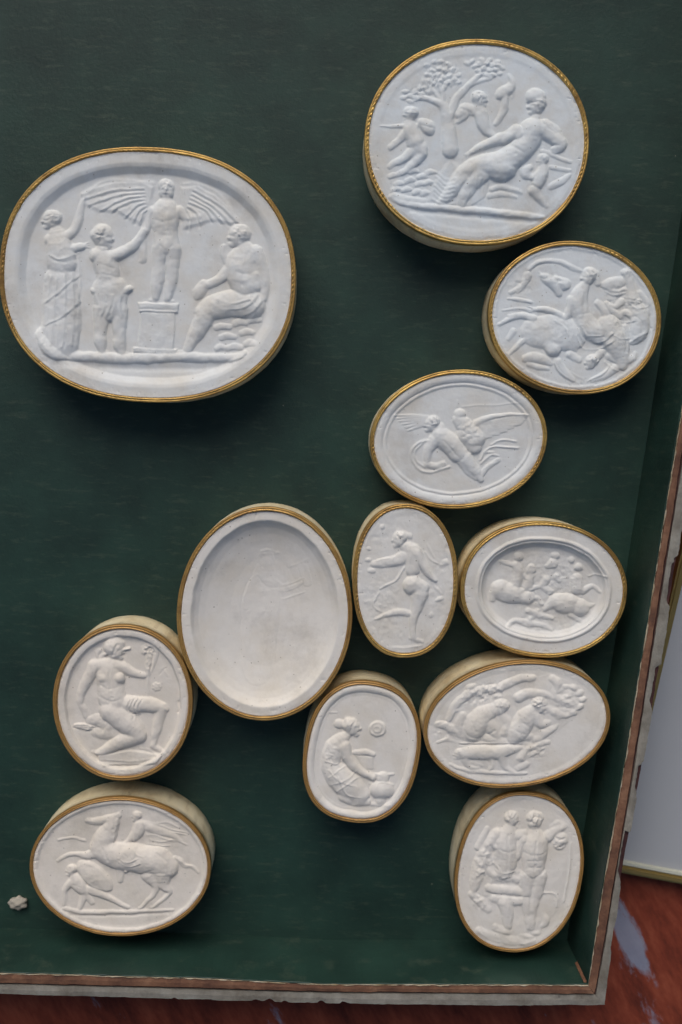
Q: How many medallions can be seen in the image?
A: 12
